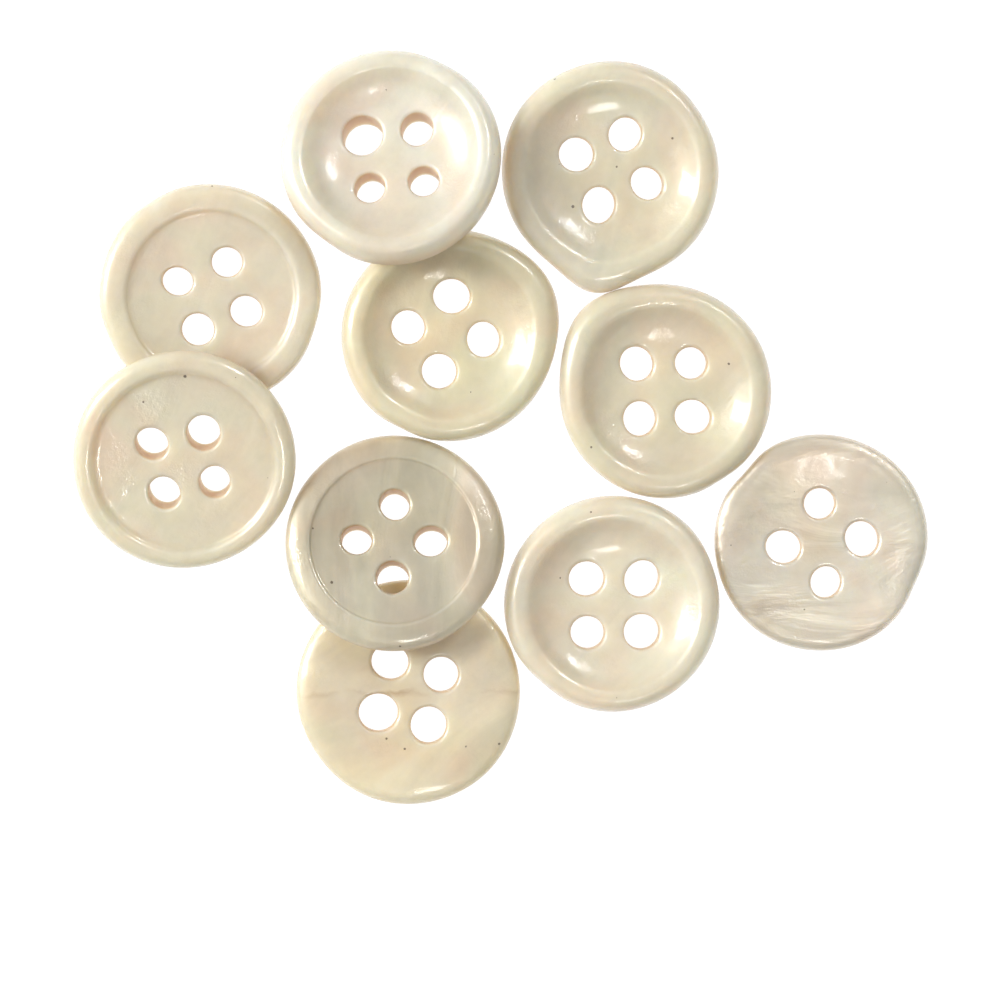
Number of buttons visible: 10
